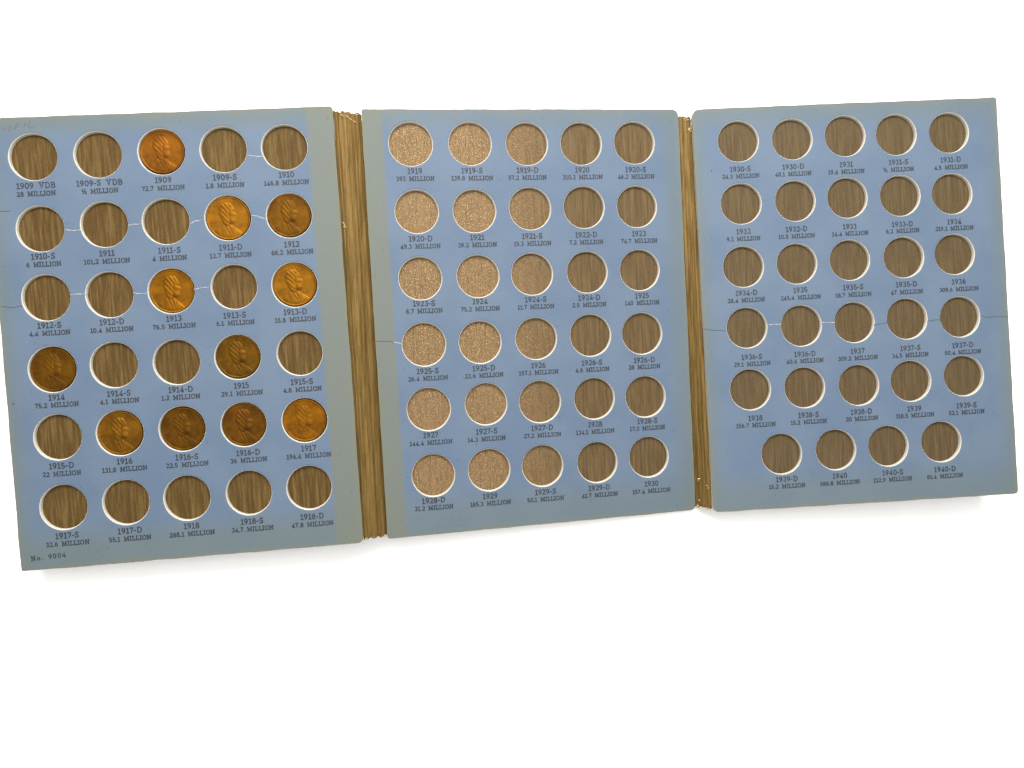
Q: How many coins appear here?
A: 11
